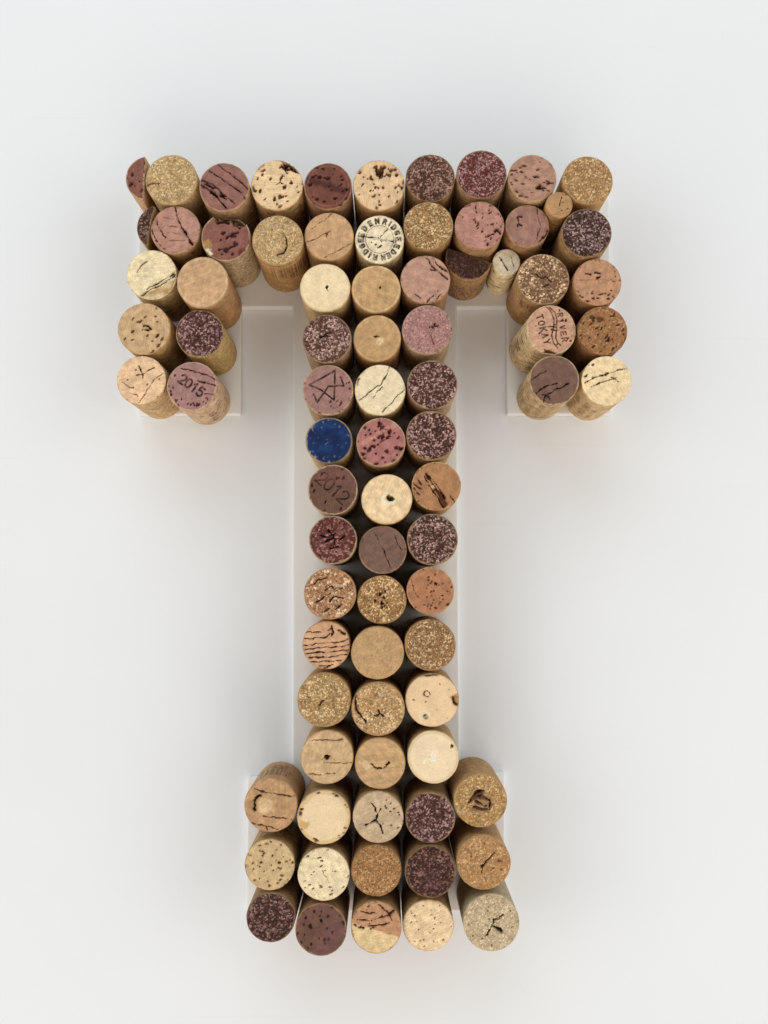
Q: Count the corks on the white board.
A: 80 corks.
